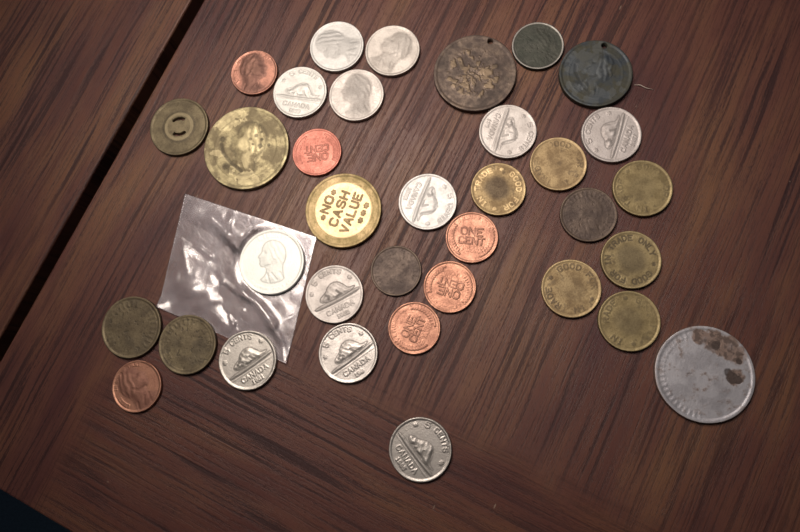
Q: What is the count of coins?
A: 35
